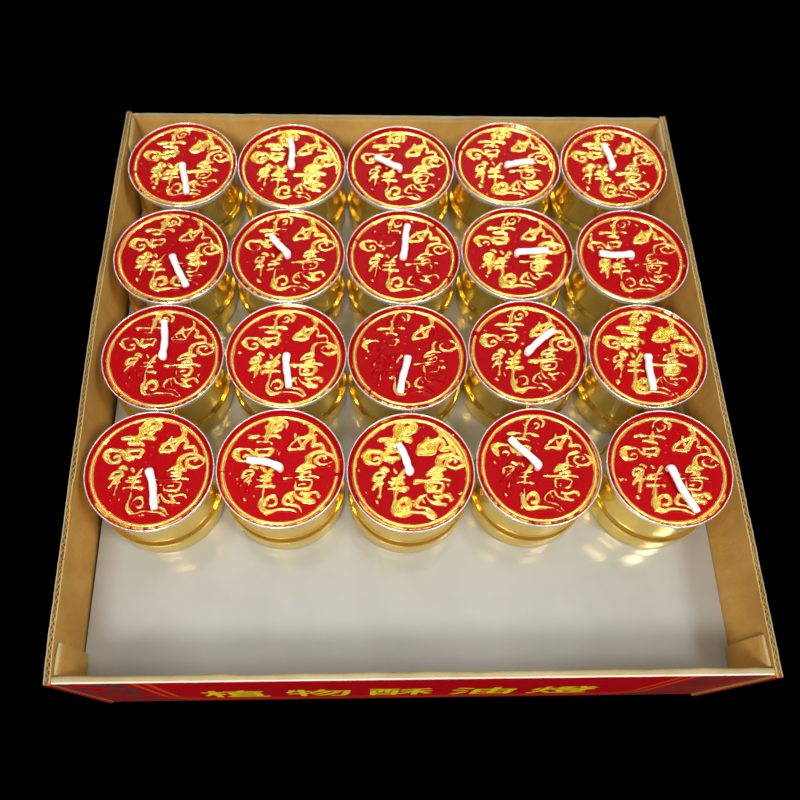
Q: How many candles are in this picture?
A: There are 20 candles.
